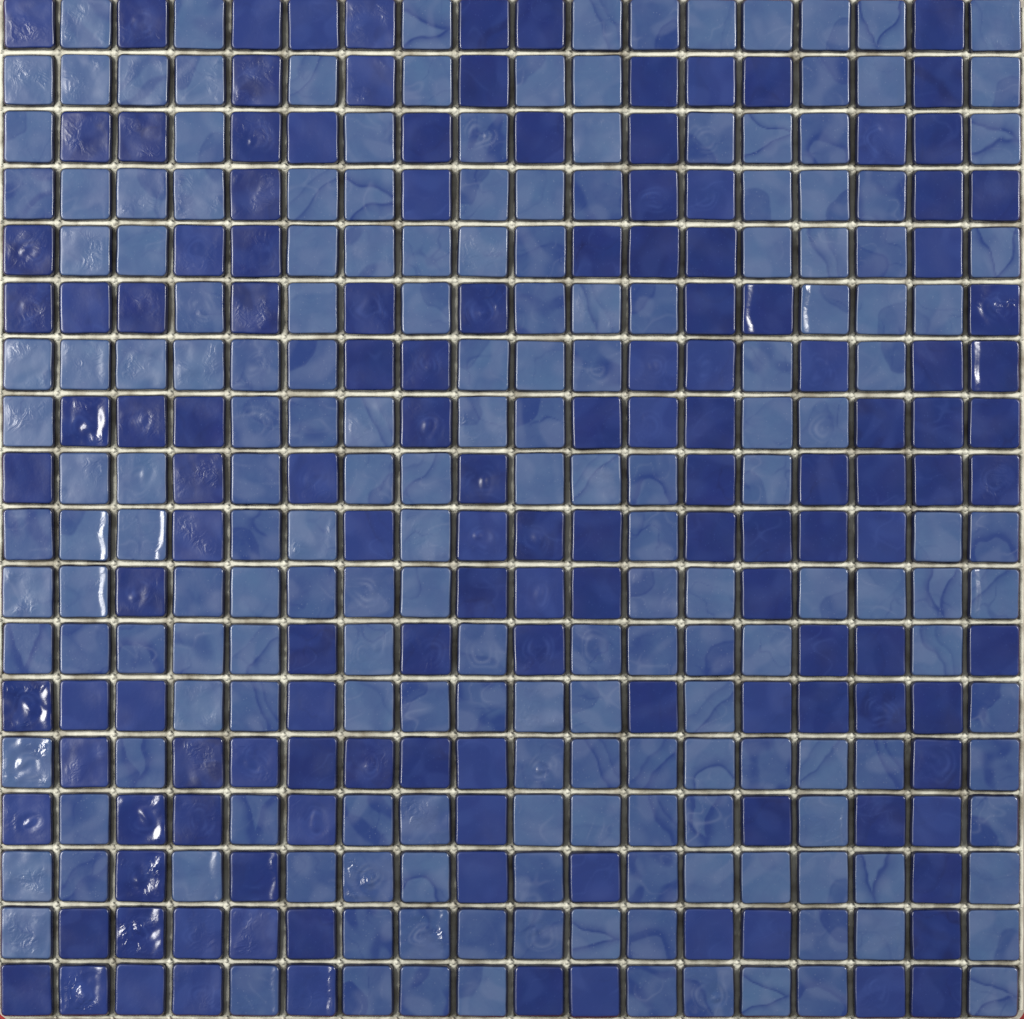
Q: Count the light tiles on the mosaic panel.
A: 185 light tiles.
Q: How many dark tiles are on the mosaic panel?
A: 139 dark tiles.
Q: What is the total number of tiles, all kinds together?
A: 324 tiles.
